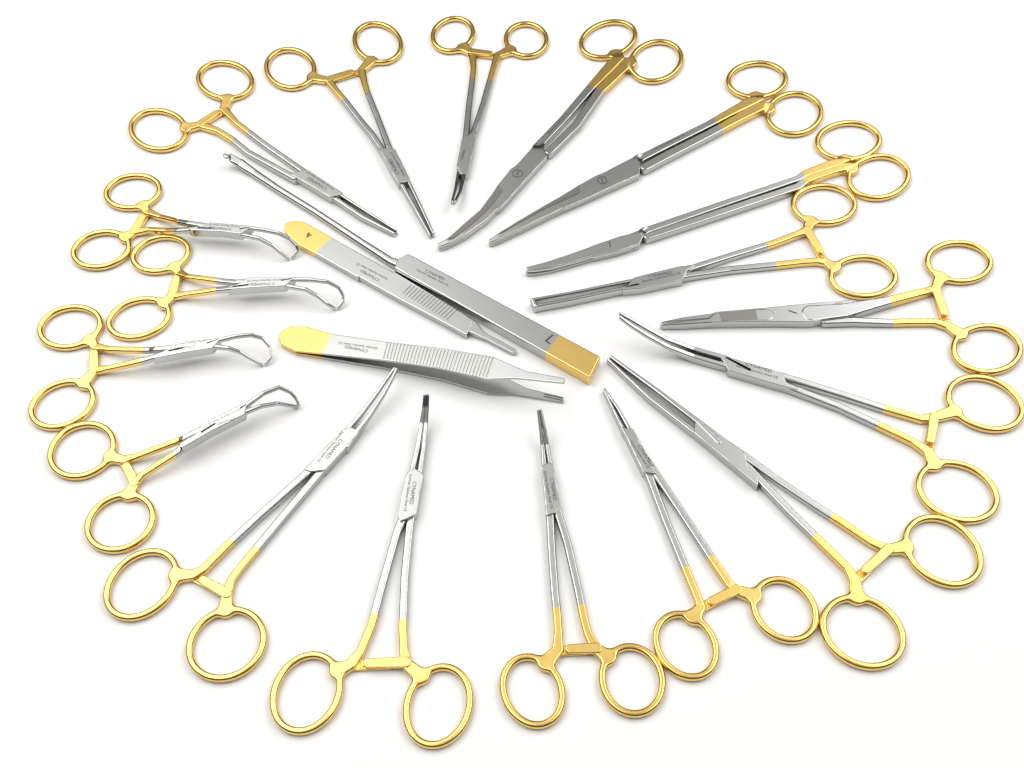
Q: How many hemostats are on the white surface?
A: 11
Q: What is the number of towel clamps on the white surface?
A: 4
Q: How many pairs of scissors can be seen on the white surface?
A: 3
